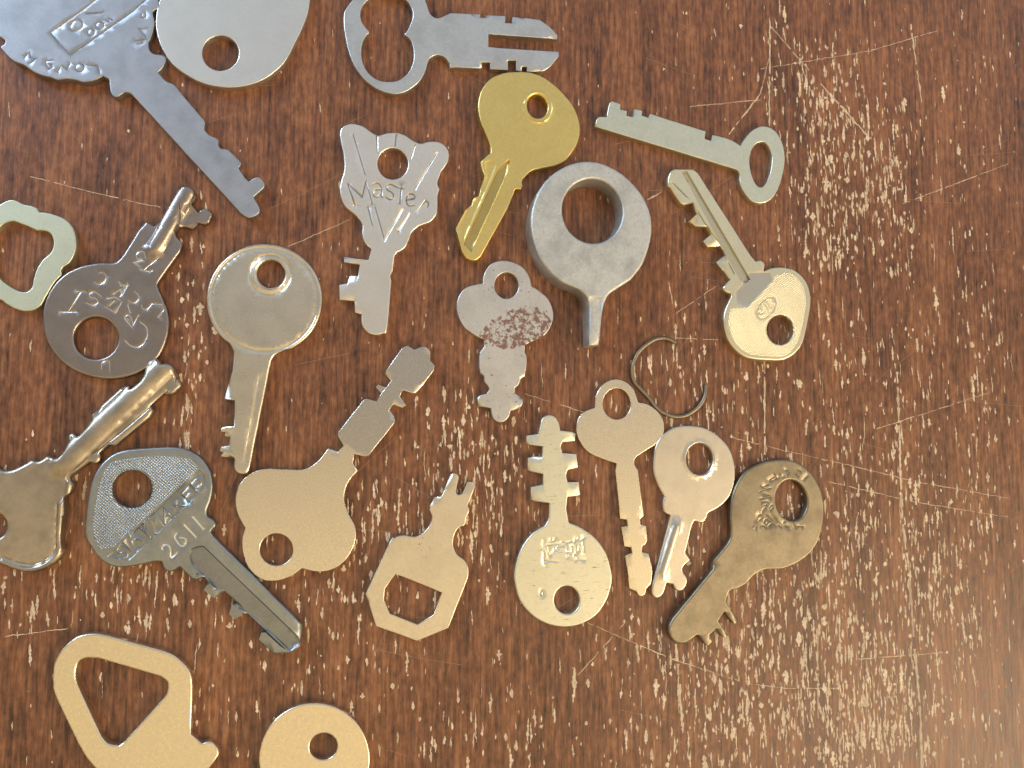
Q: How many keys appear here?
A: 22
